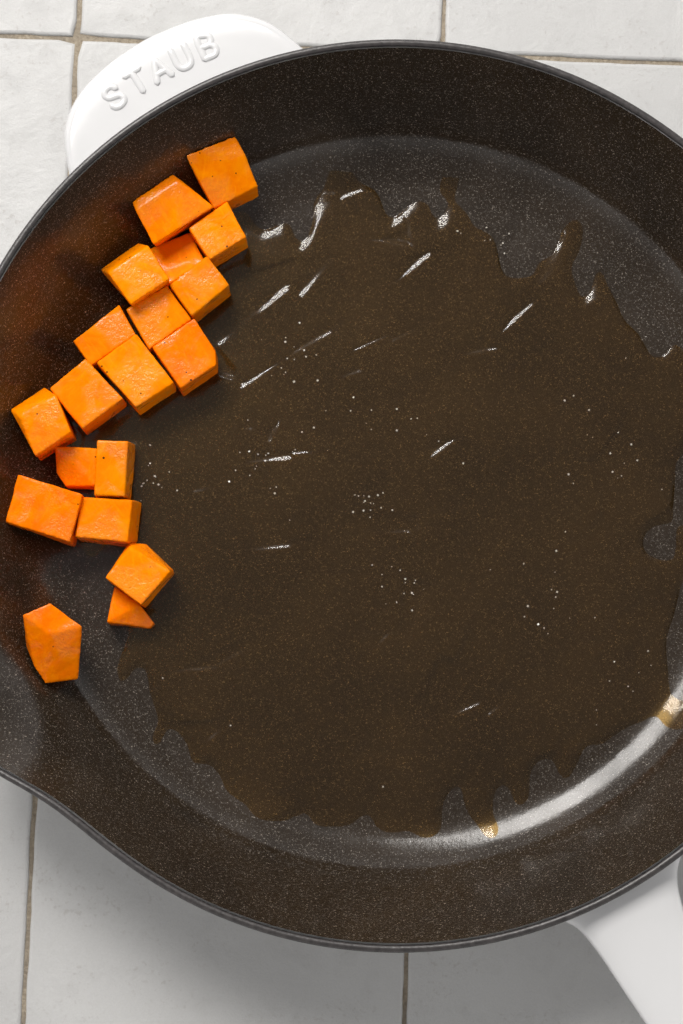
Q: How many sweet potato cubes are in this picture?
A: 19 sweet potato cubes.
